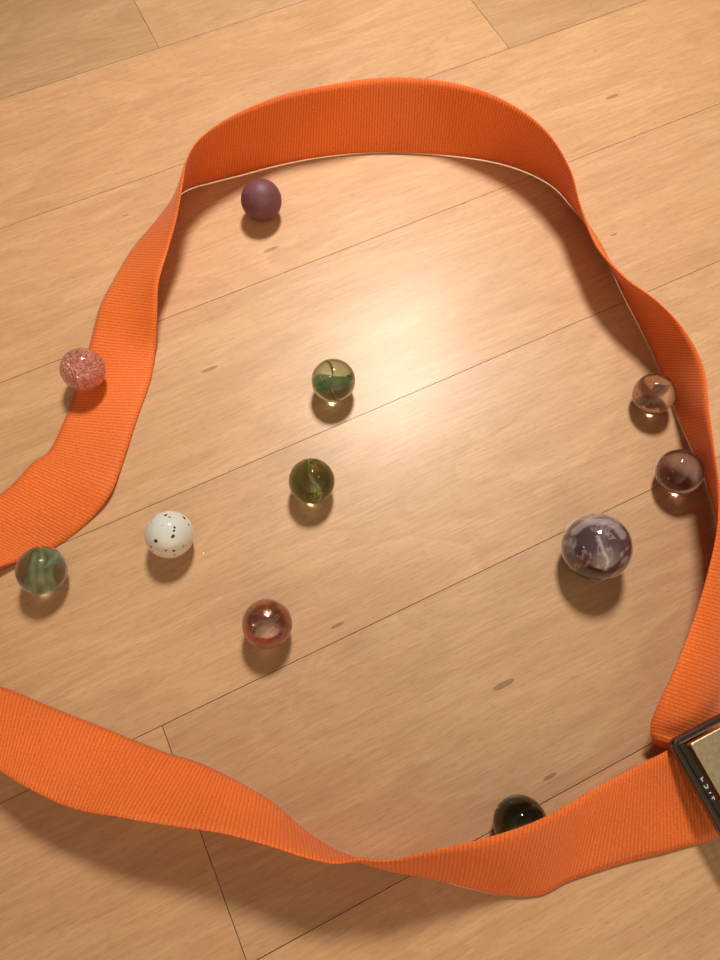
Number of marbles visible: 11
